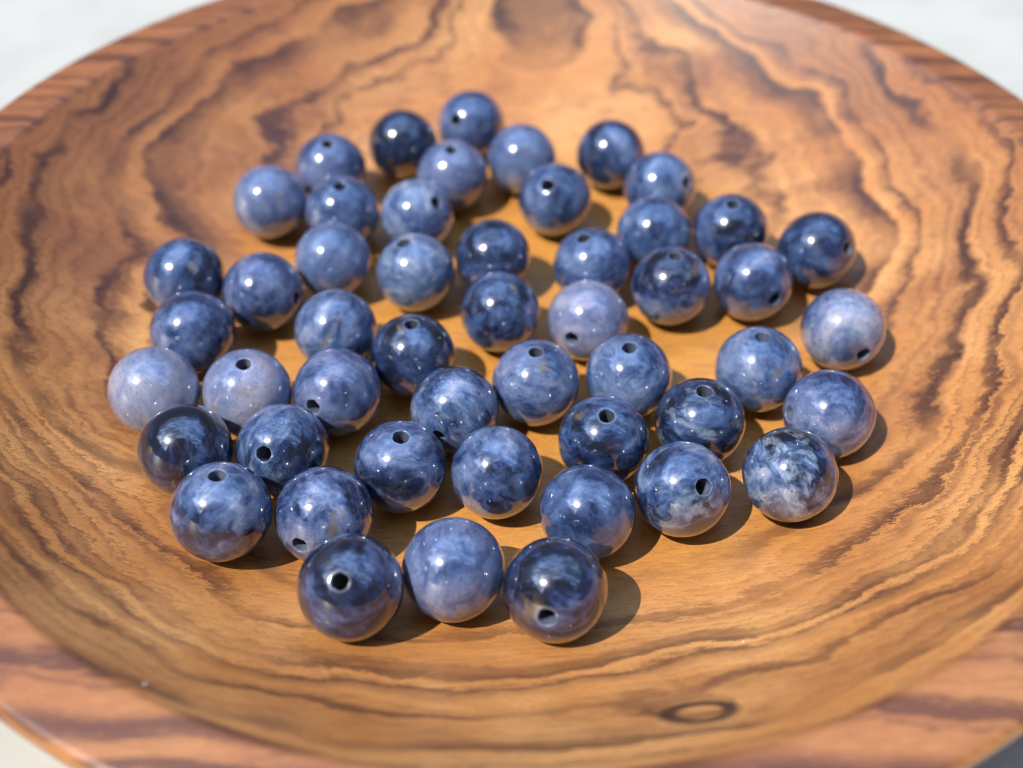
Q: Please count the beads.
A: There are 50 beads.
